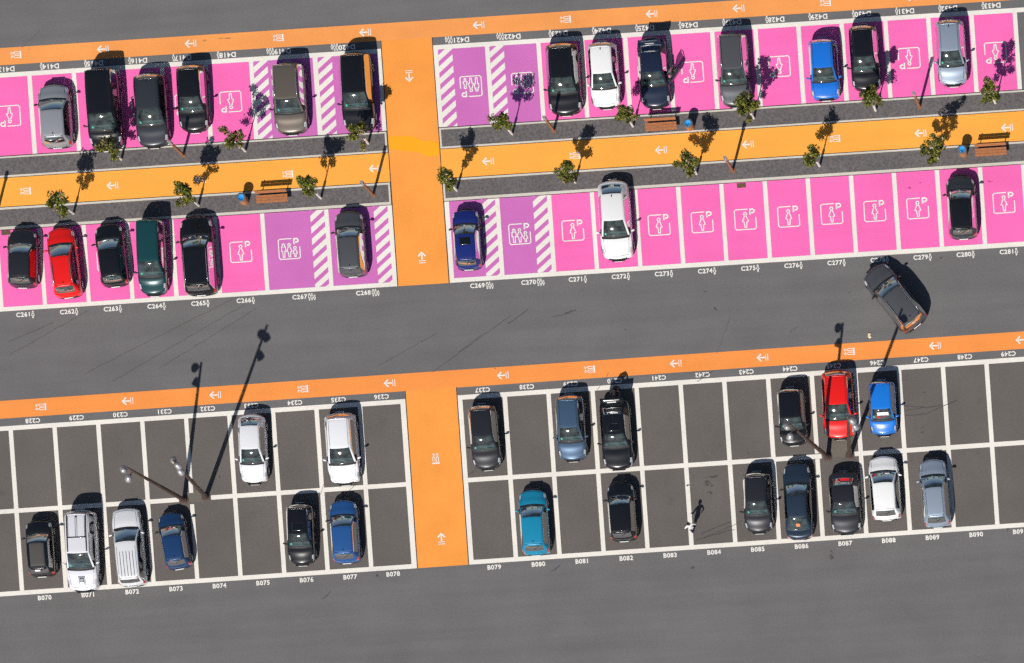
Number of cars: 44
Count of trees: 16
